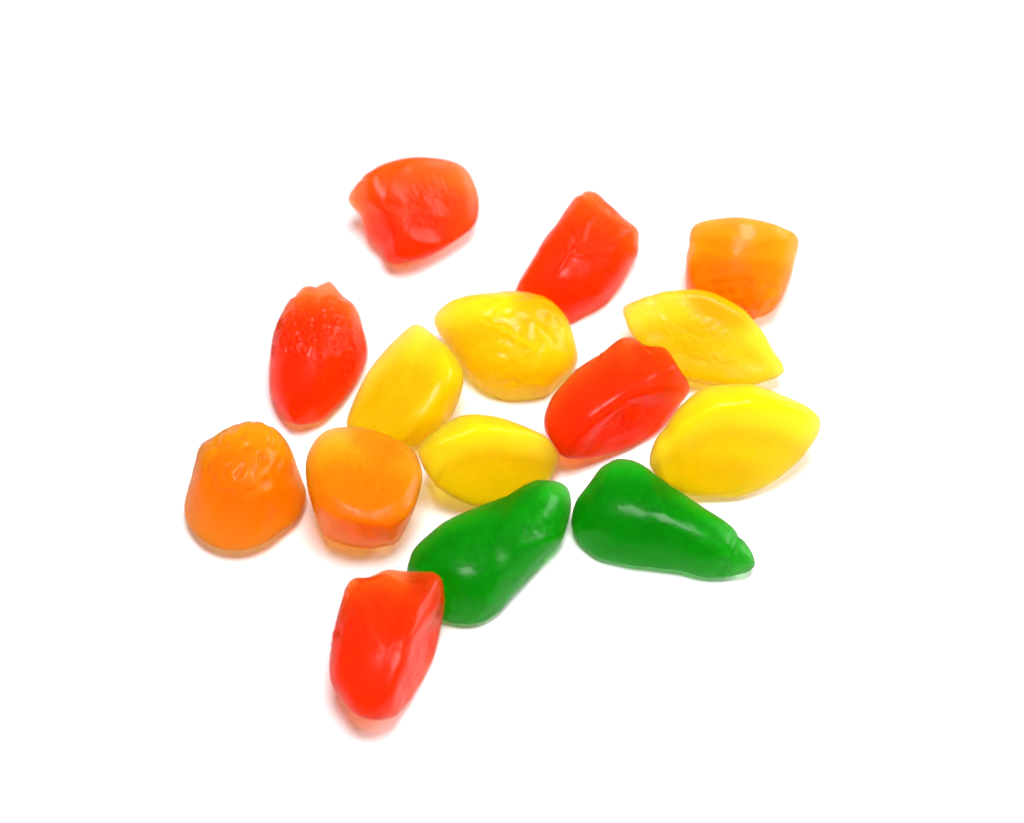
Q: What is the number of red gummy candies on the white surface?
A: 5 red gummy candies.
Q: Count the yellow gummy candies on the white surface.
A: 5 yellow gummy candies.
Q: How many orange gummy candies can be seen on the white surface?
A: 3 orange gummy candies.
